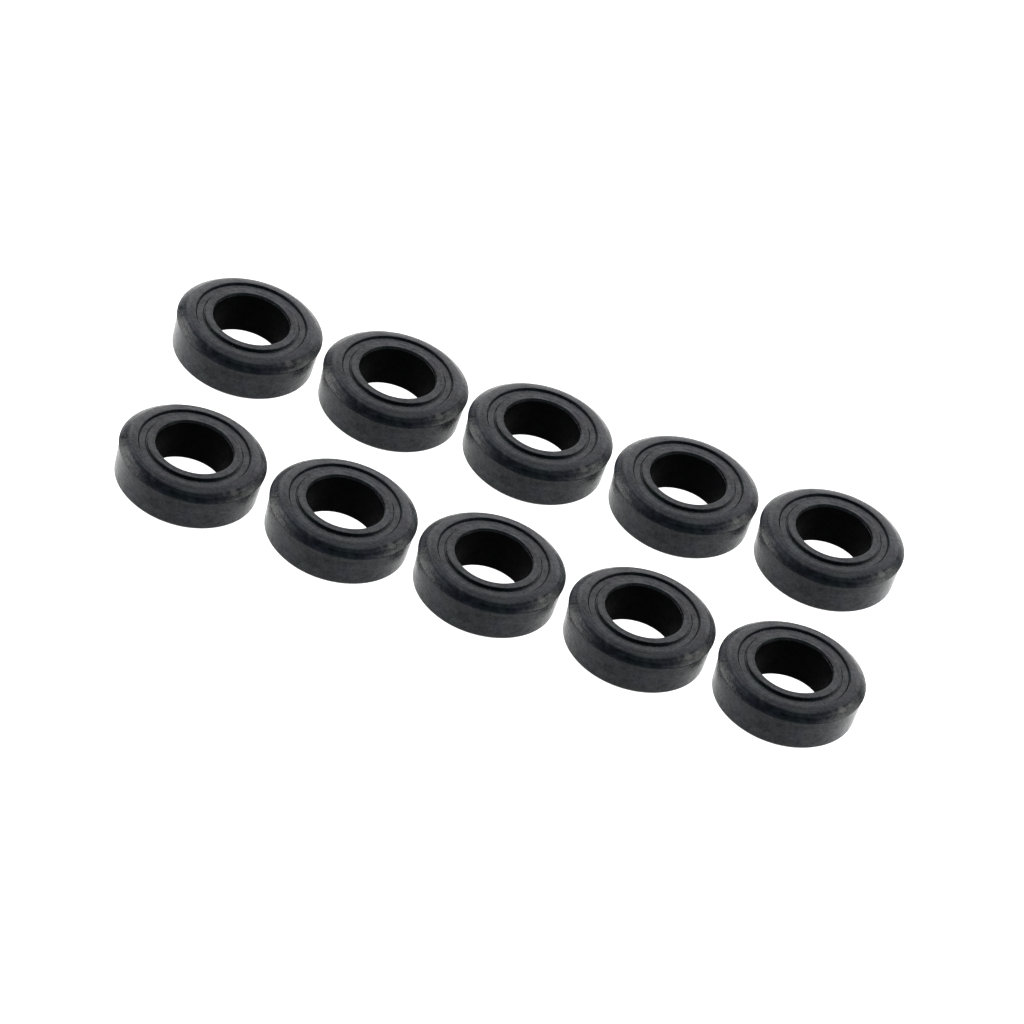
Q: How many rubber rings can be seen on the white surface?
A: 10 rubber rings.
